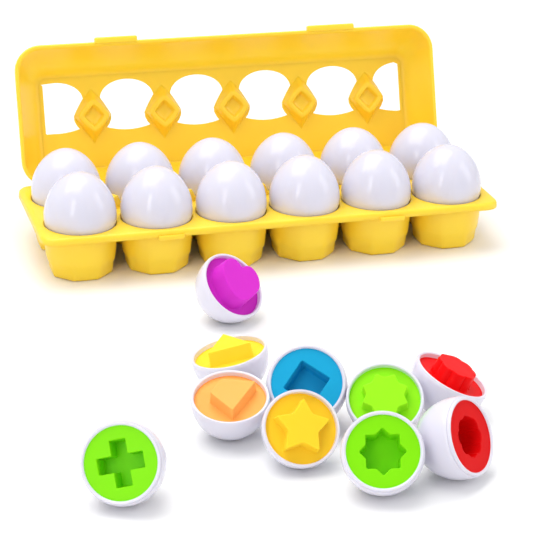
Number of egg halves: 10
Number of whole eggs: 12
